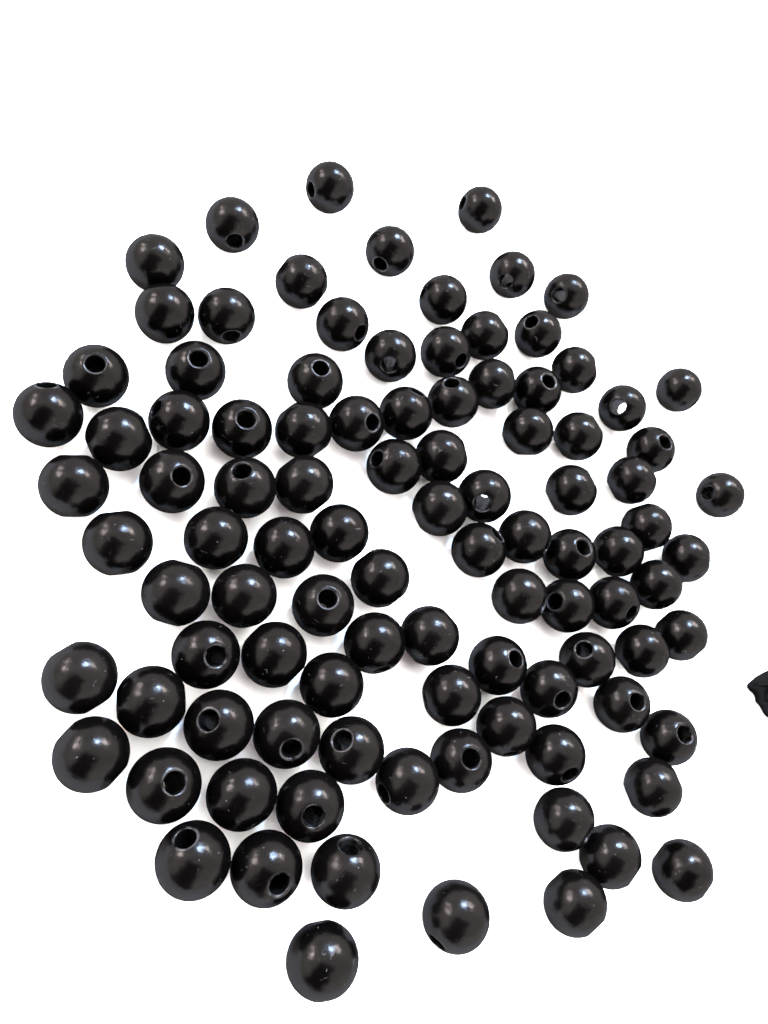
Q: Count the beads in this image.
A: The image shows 100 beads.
